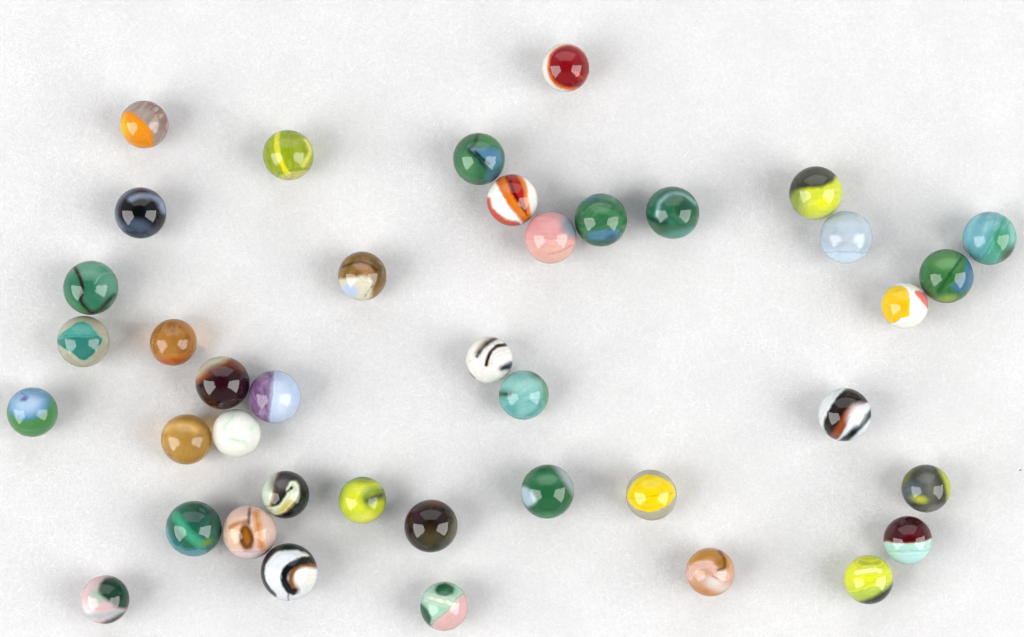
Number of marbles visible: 40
